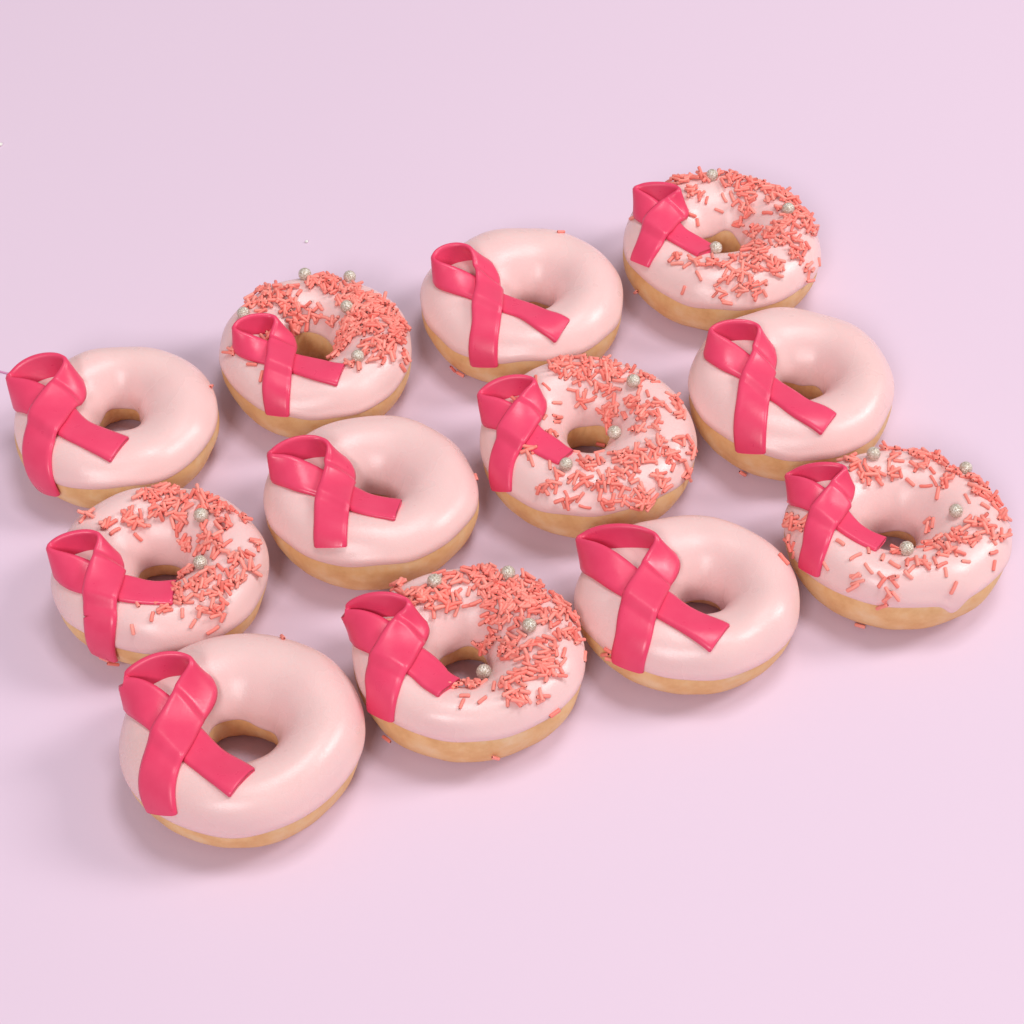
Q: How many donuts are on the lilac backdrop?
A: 12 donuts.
